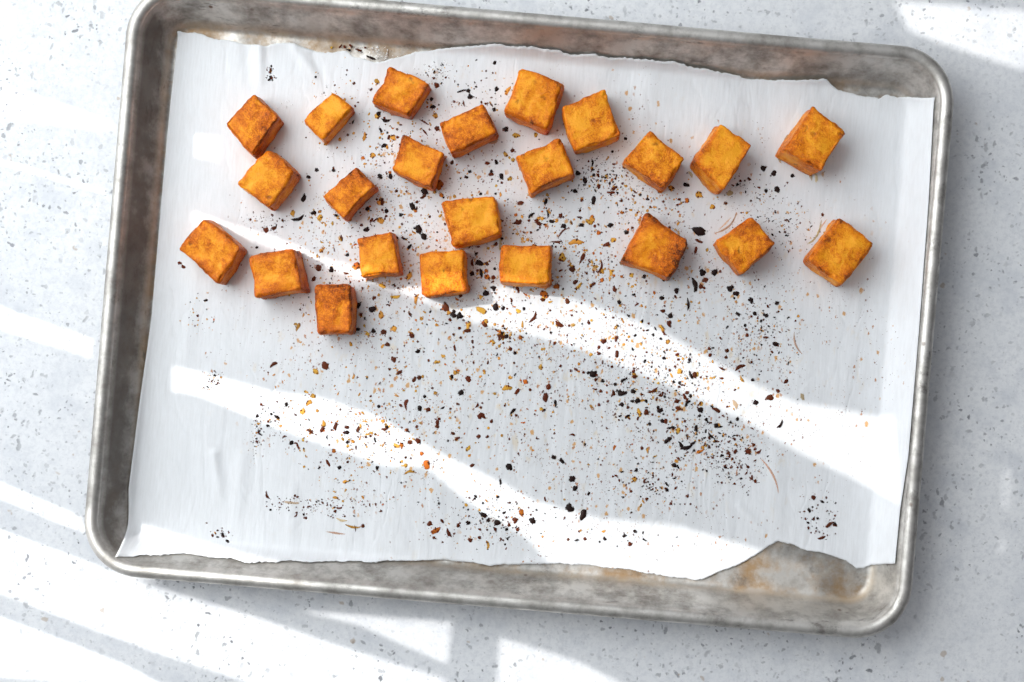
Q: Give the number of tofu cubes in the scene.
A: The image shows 23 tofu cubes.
